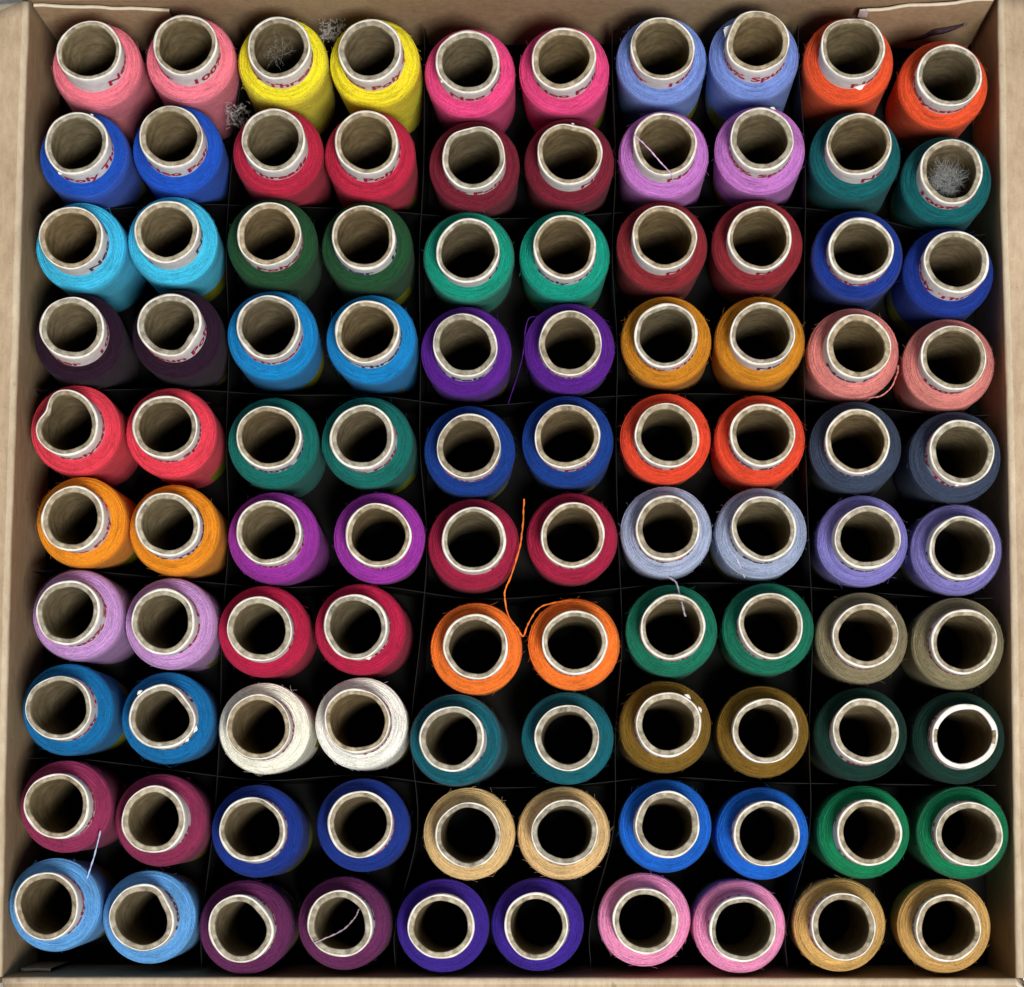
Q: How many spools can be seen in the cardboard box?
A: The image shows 100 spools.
